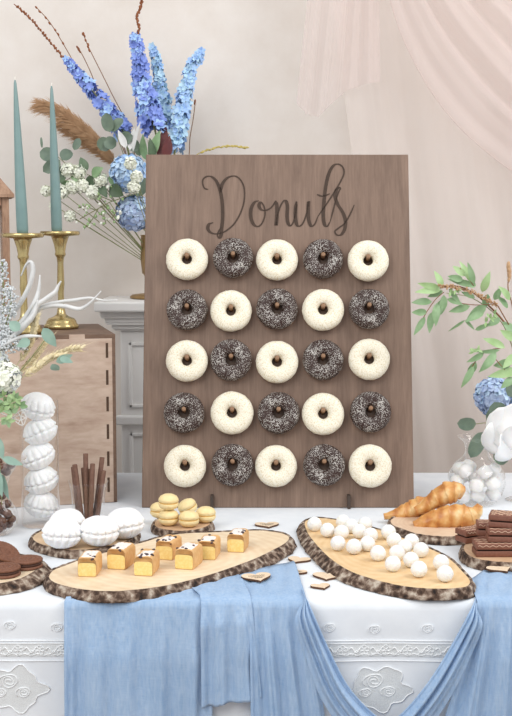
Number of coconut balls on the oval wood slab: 23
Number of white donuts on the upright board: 13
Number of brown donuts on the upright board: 12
